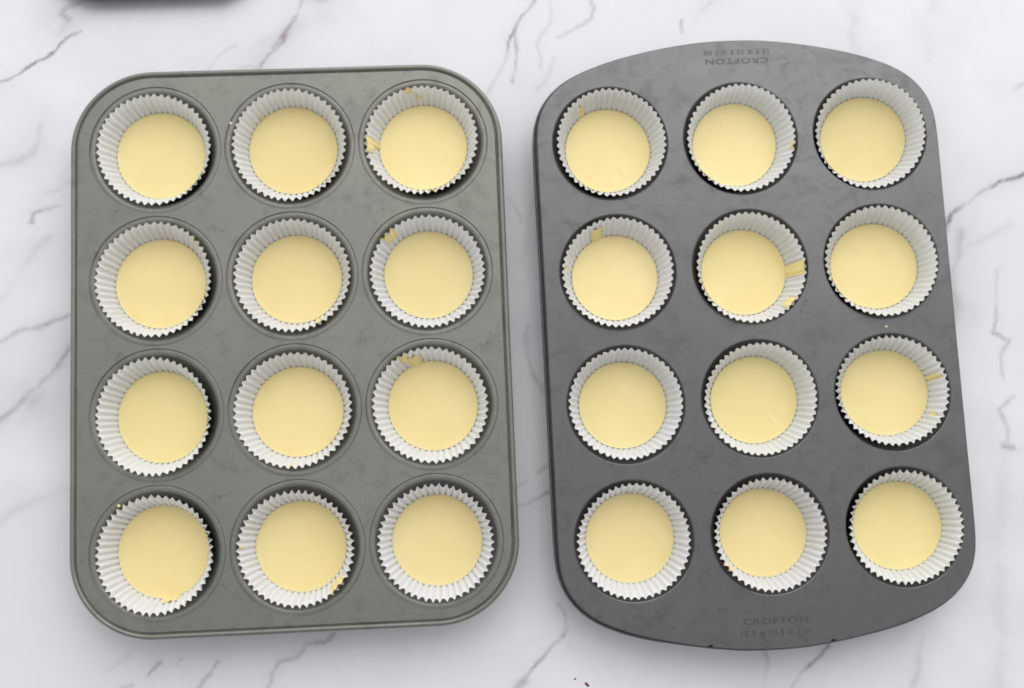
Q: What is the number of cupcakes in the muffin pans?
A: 24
